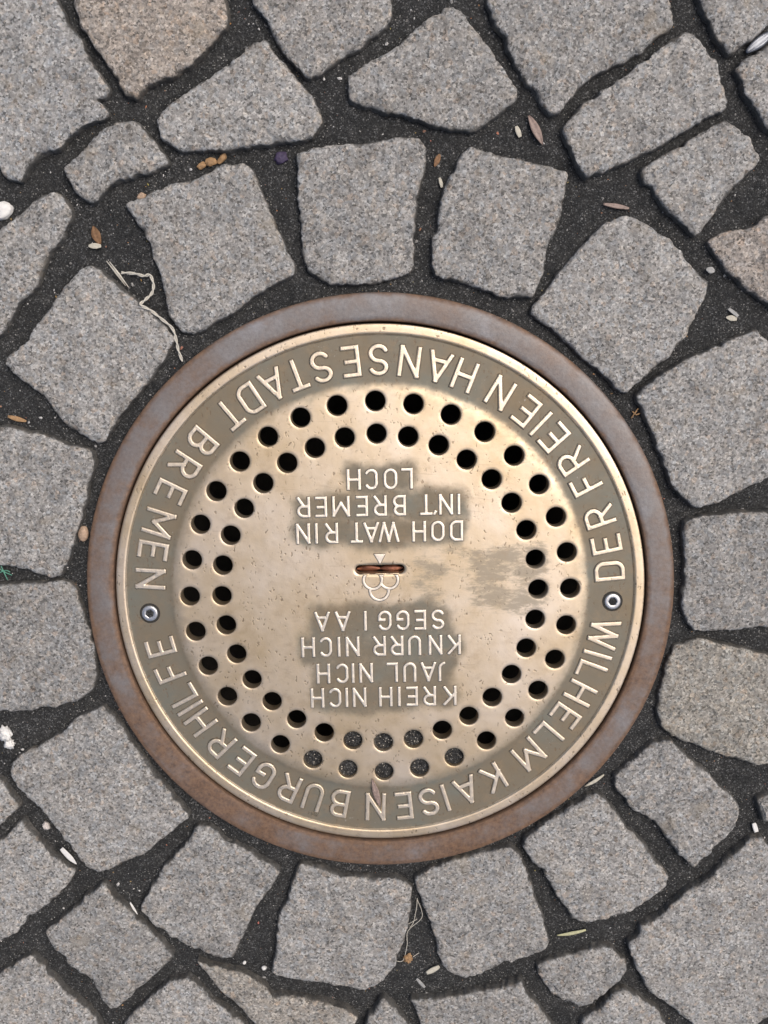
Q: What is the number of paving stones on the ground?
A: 41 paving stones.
